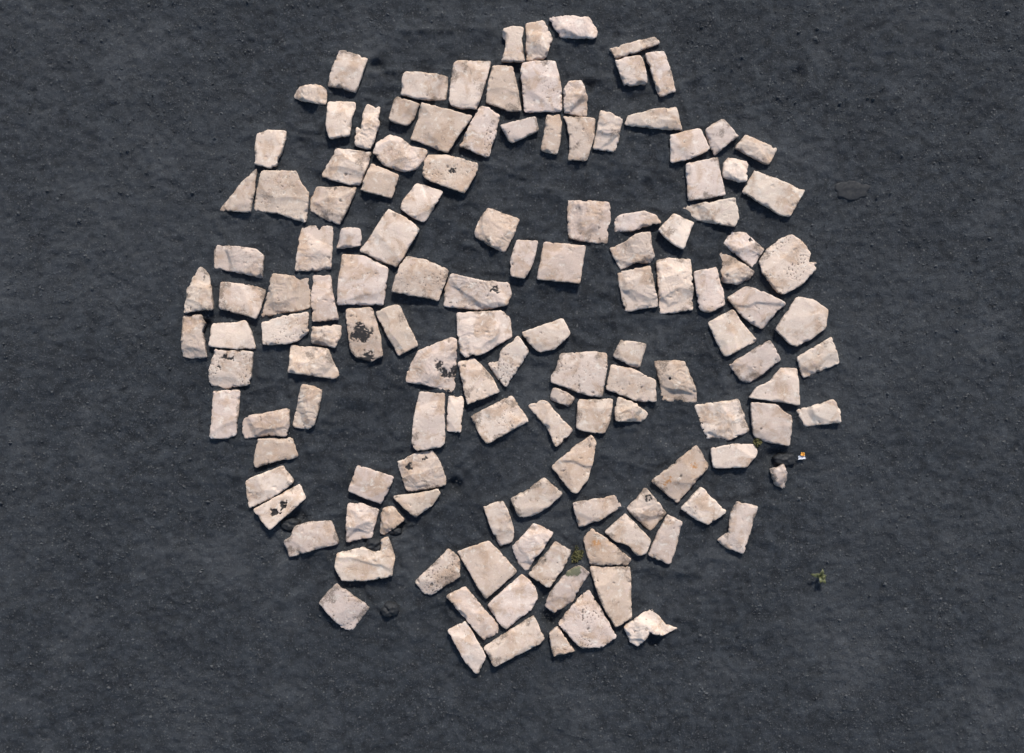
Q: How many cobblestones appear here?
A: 136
